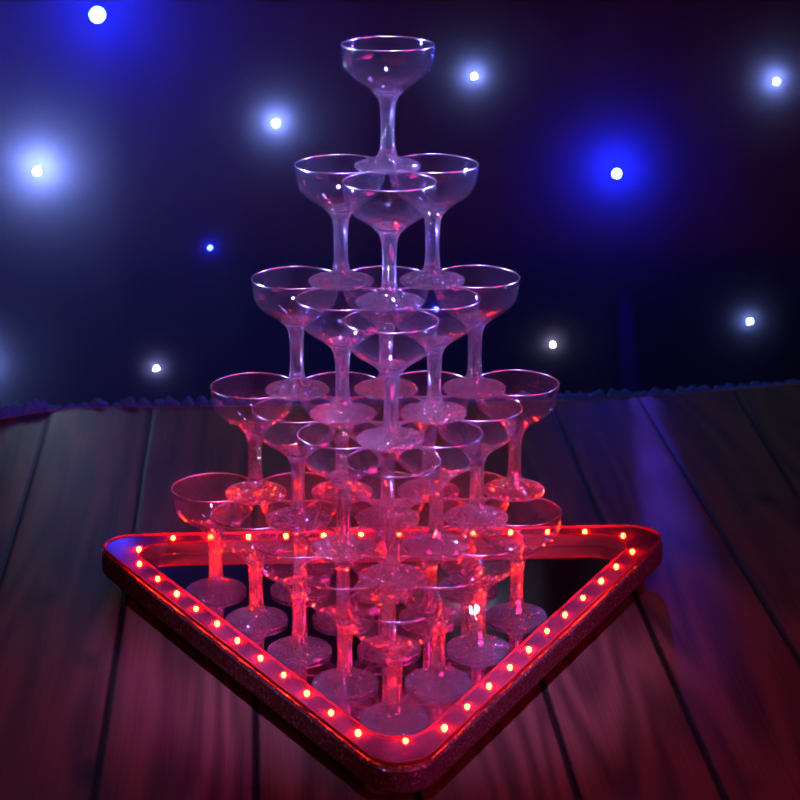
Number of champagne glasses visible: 34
